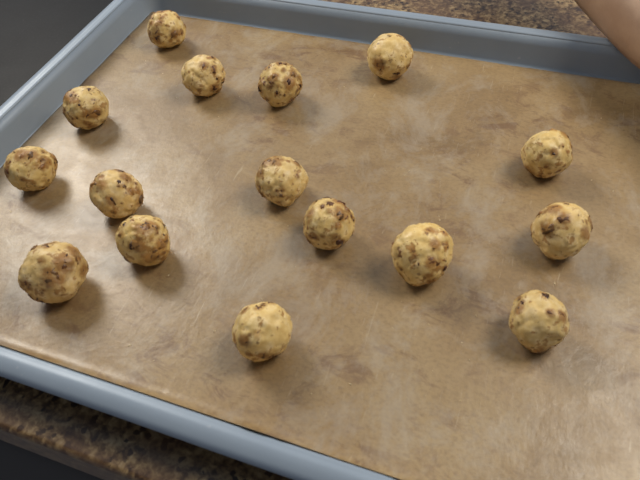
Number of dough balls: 16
